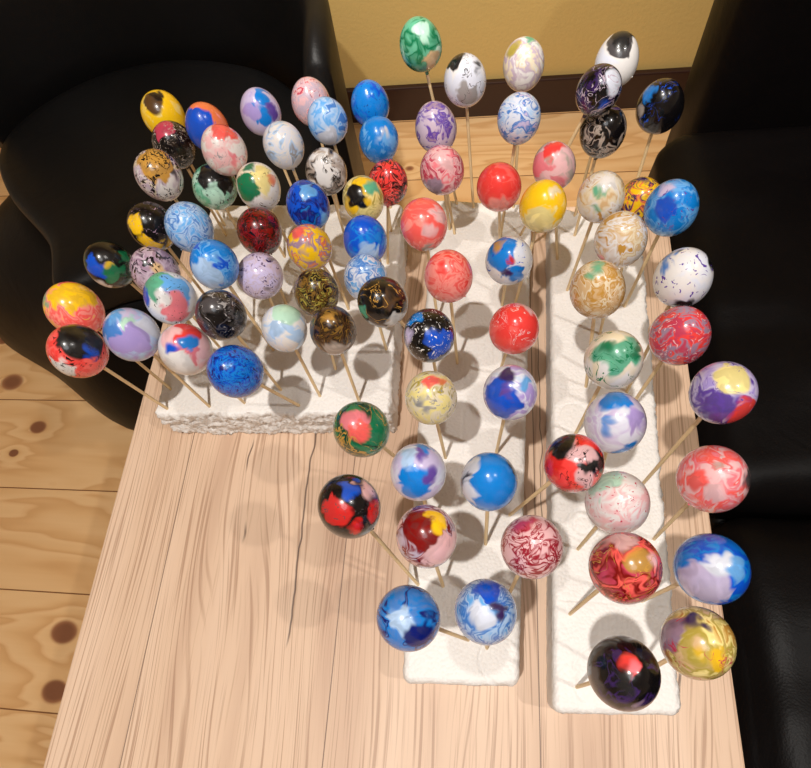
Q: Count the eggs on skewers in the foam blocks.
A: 83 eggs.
